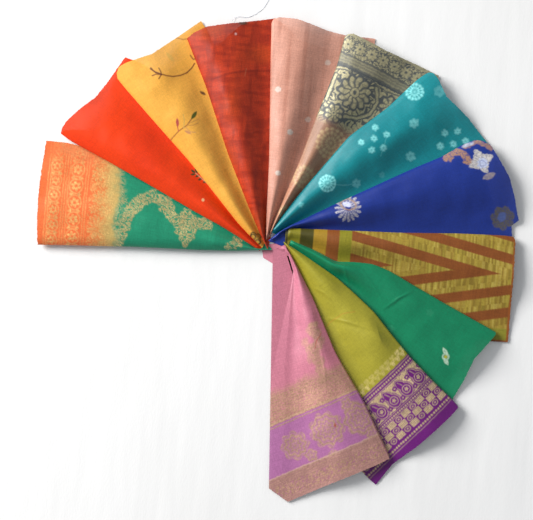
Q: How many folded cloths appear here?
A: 12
